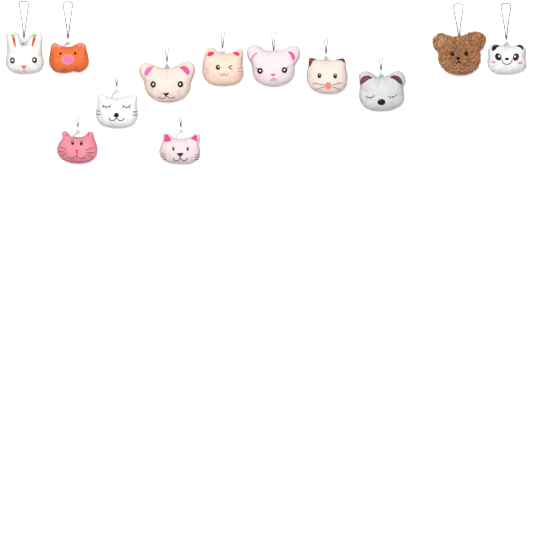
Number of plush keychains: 12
